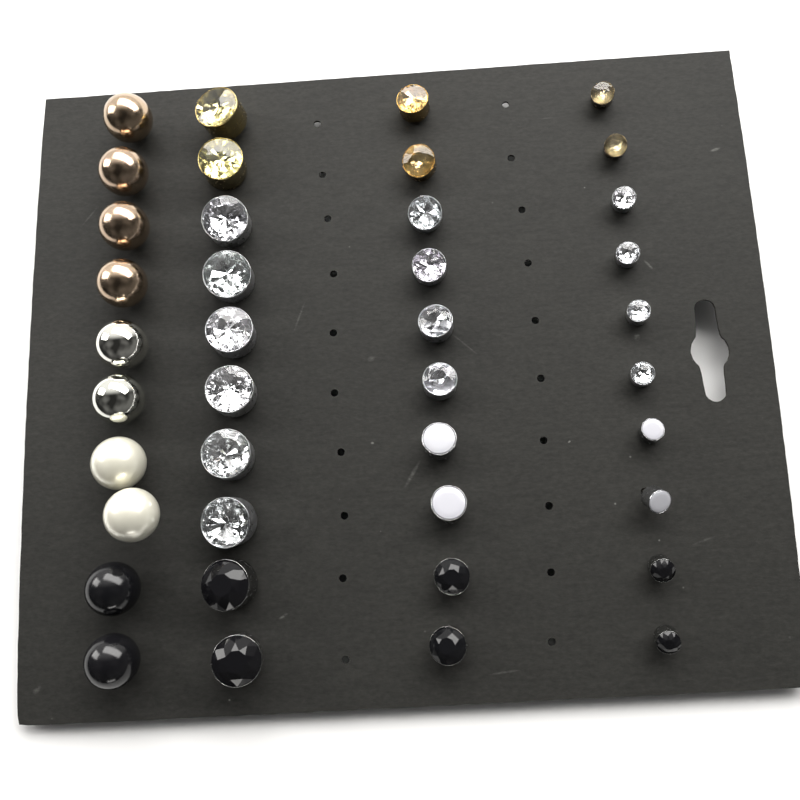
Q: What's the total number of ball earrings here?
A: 10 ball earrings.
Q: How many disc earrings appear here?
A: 30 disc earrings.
